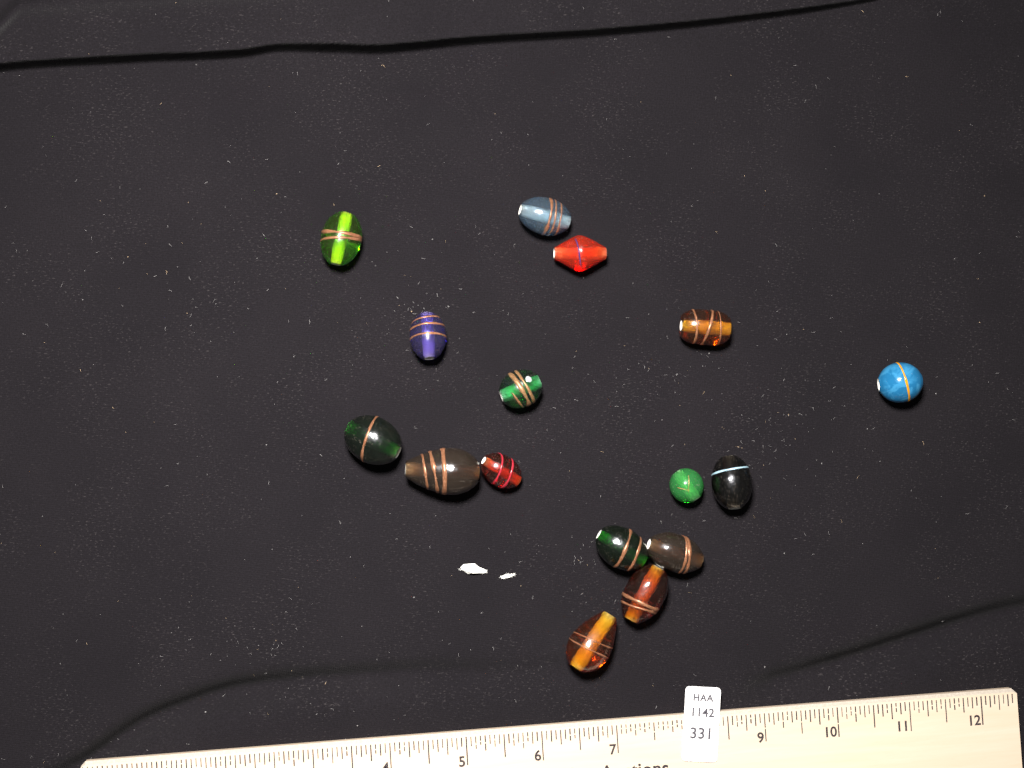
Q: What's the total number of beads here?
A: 16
